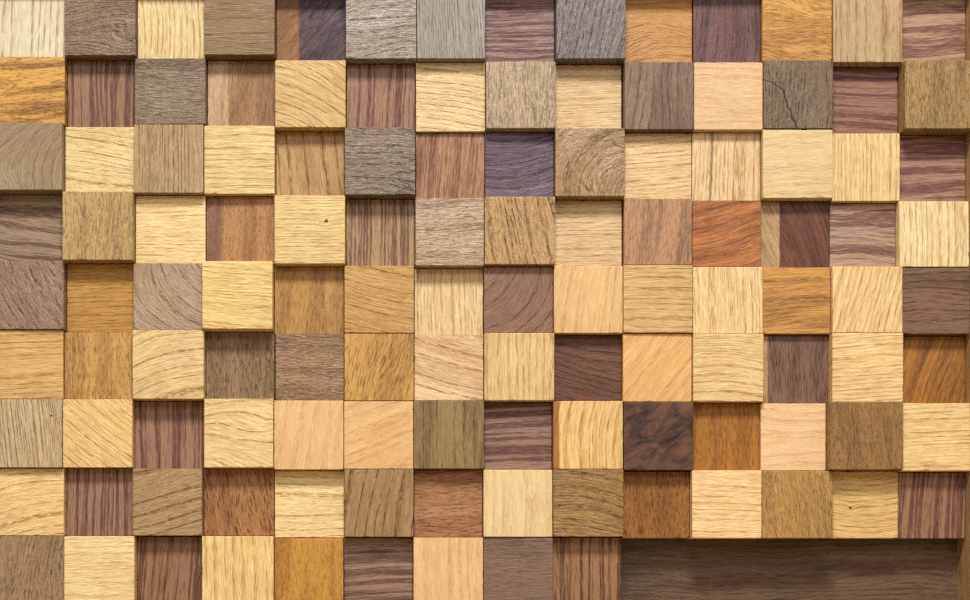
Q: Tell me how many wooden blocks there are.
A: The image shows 121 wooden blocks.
